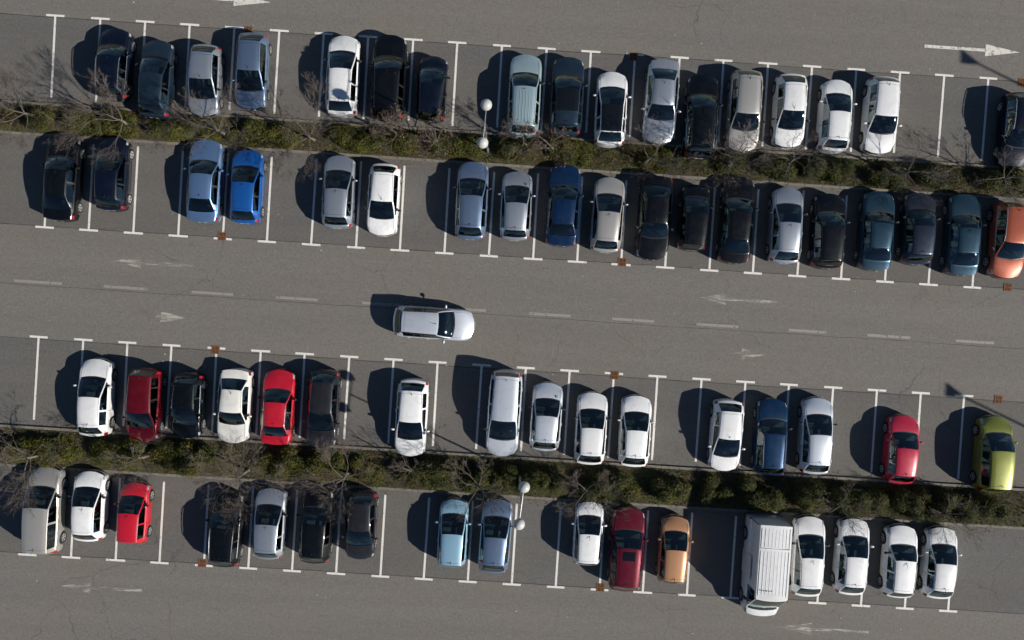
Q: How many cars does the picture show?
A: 69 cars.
